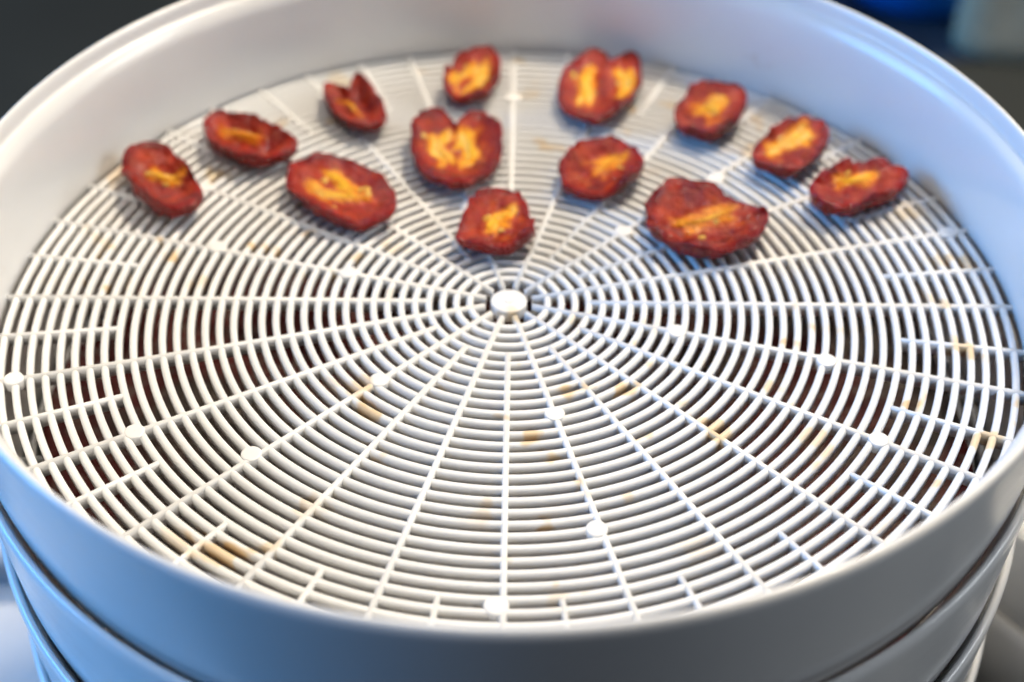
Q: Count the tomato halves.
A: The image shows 13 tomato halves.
